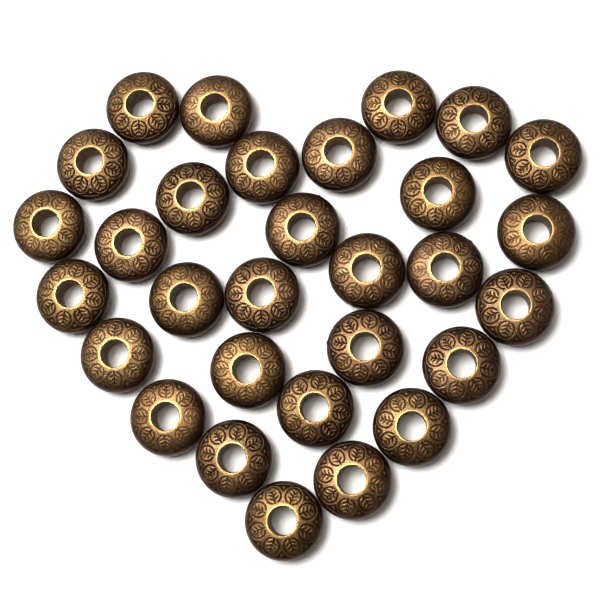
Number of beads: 30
